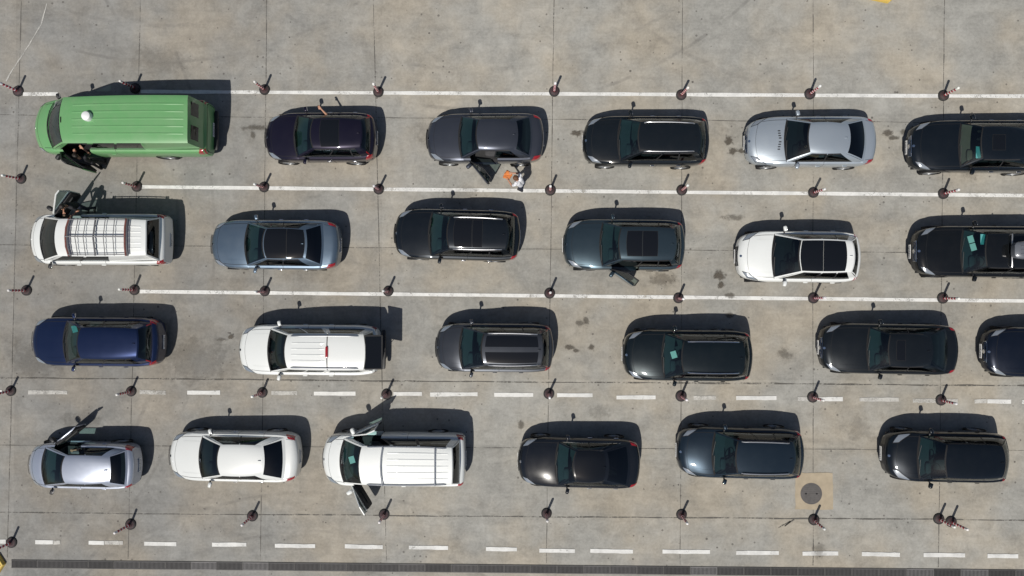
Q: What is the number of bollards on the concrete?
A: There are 41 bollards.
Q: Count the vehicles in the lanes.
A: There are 24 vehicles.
